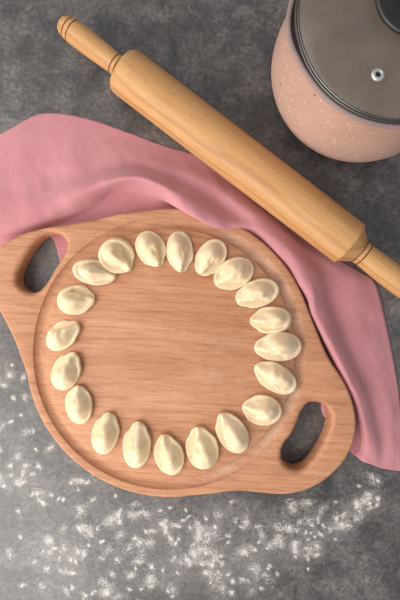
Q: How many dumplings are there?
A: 20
